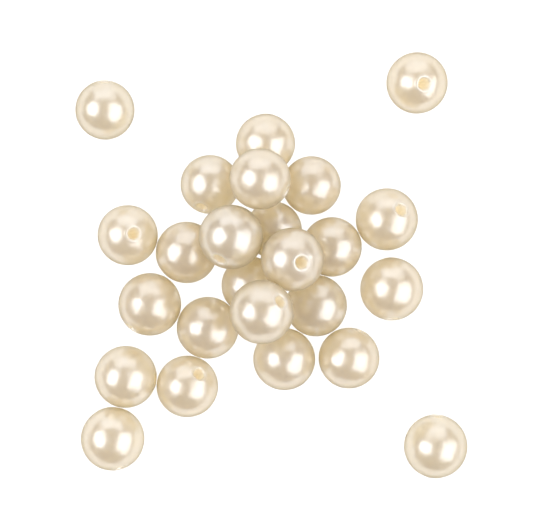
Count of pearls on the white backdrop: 25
